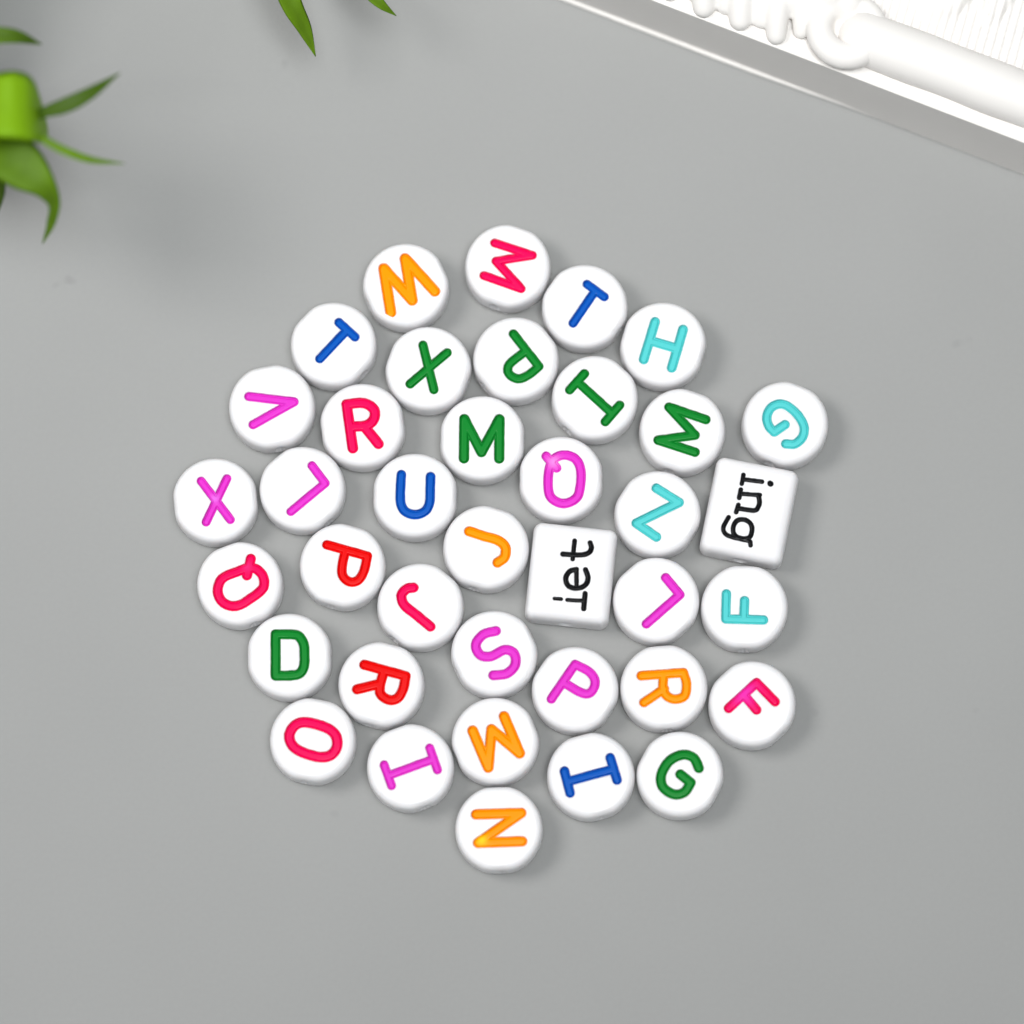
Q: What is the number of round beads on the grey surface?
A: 36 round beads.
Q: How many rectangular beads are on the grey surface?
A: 2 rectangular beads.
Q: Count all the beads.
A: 38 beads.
